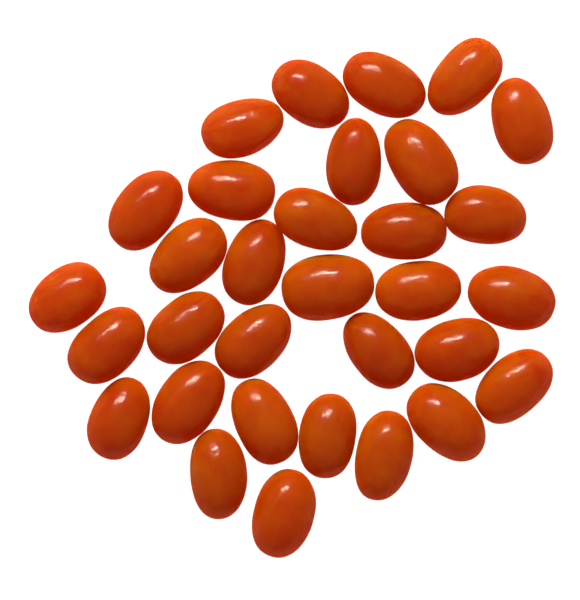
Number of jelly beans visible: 32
